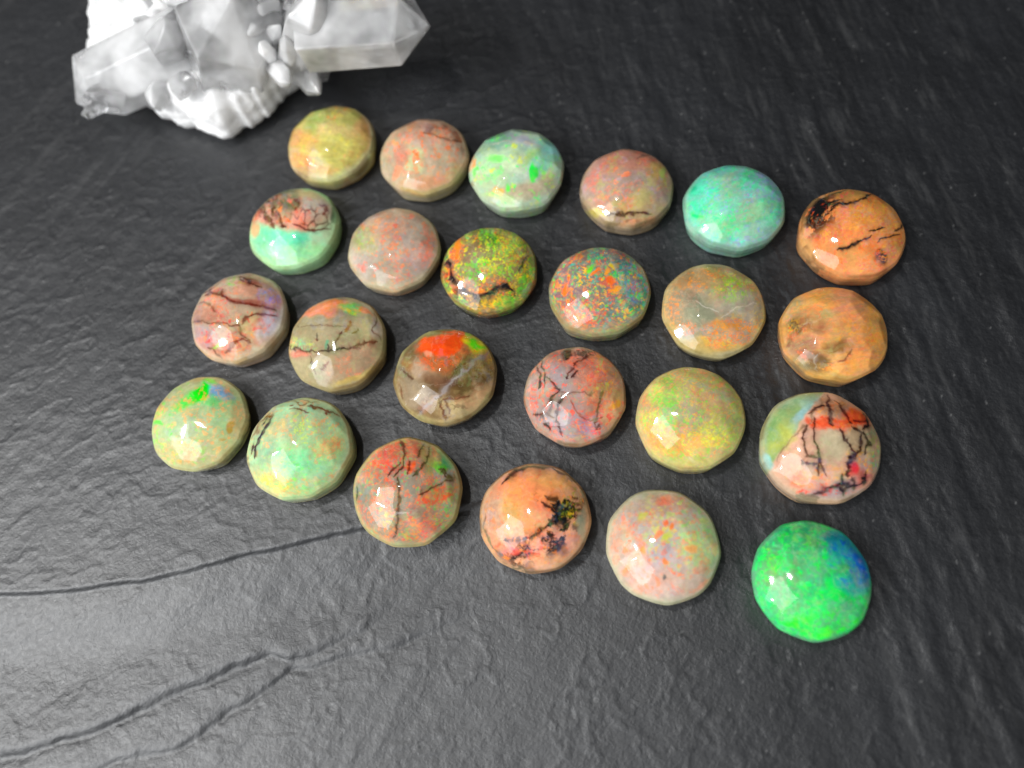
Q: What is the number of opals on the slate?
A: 24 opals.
